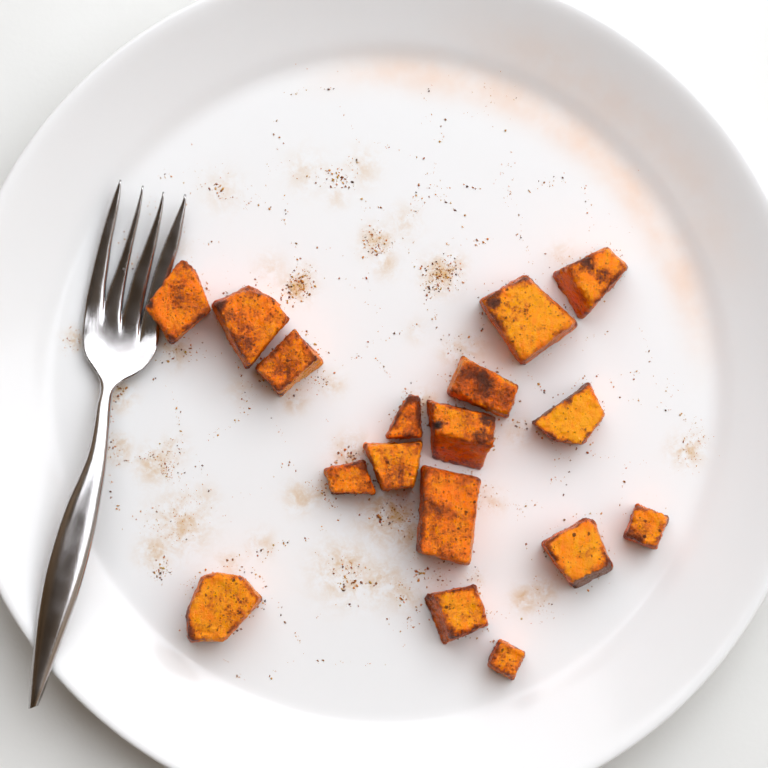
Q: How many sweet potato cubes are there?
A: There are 17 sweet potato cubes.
